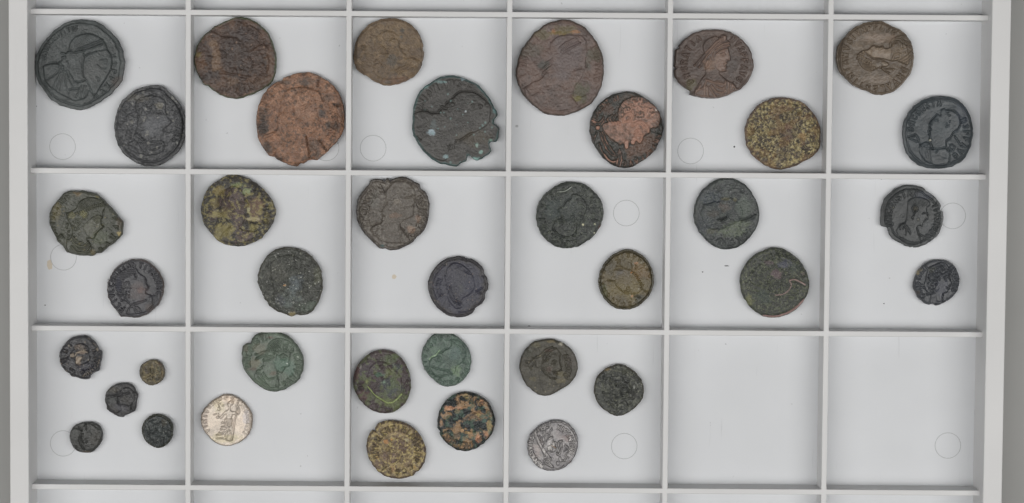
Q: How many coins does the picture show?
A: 38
